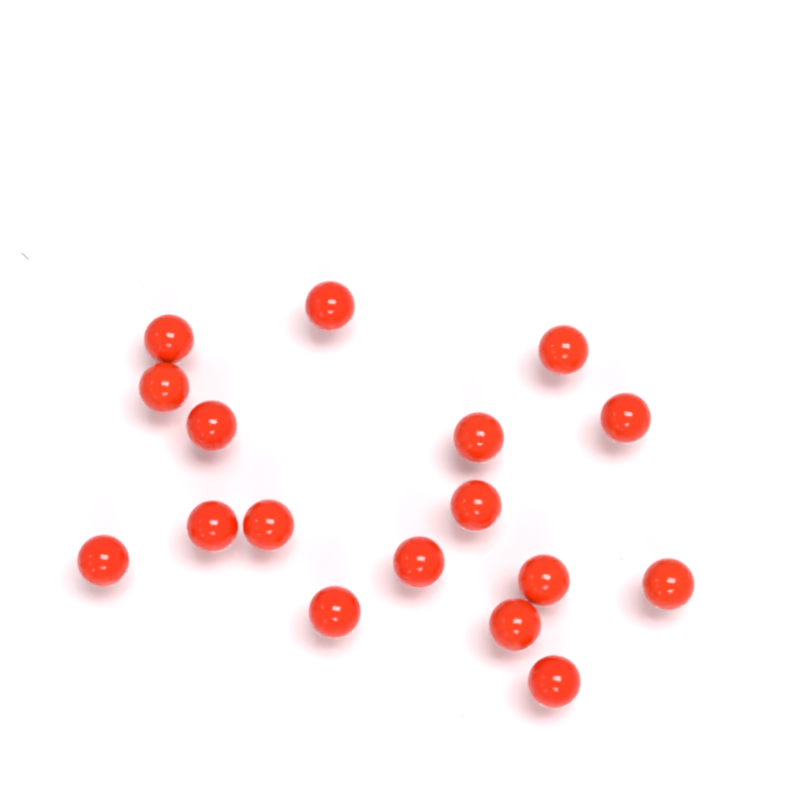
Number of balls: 17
